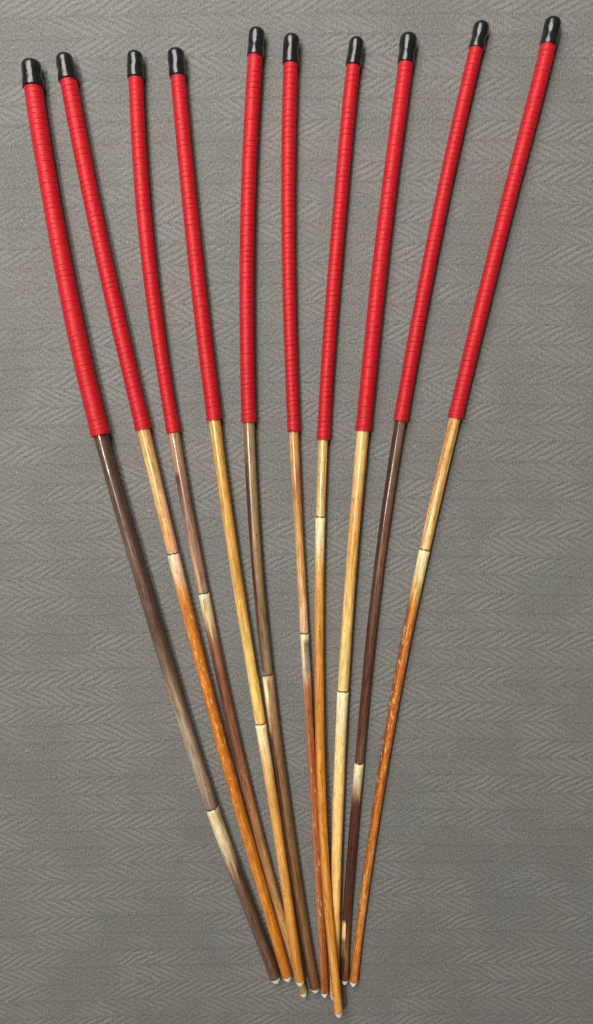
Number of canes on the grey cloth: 10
